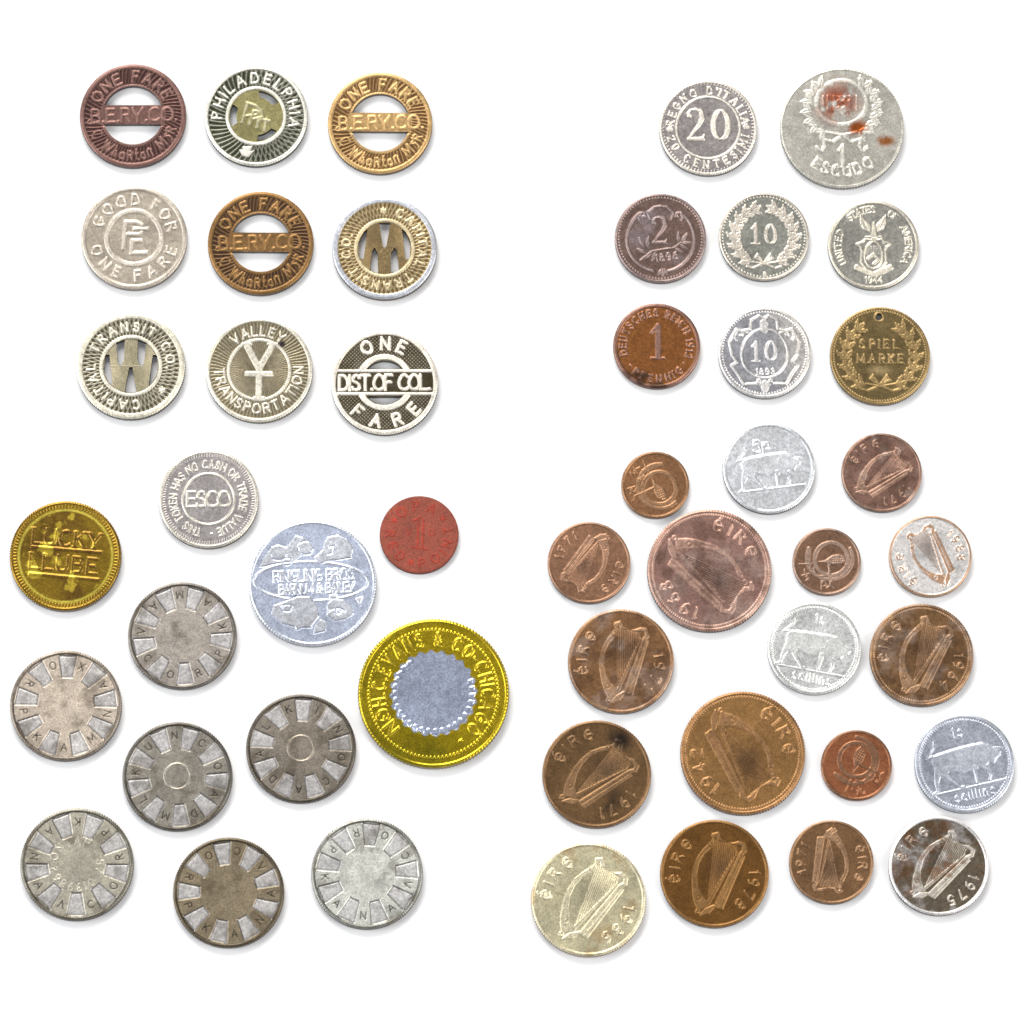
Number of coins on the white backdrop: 47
